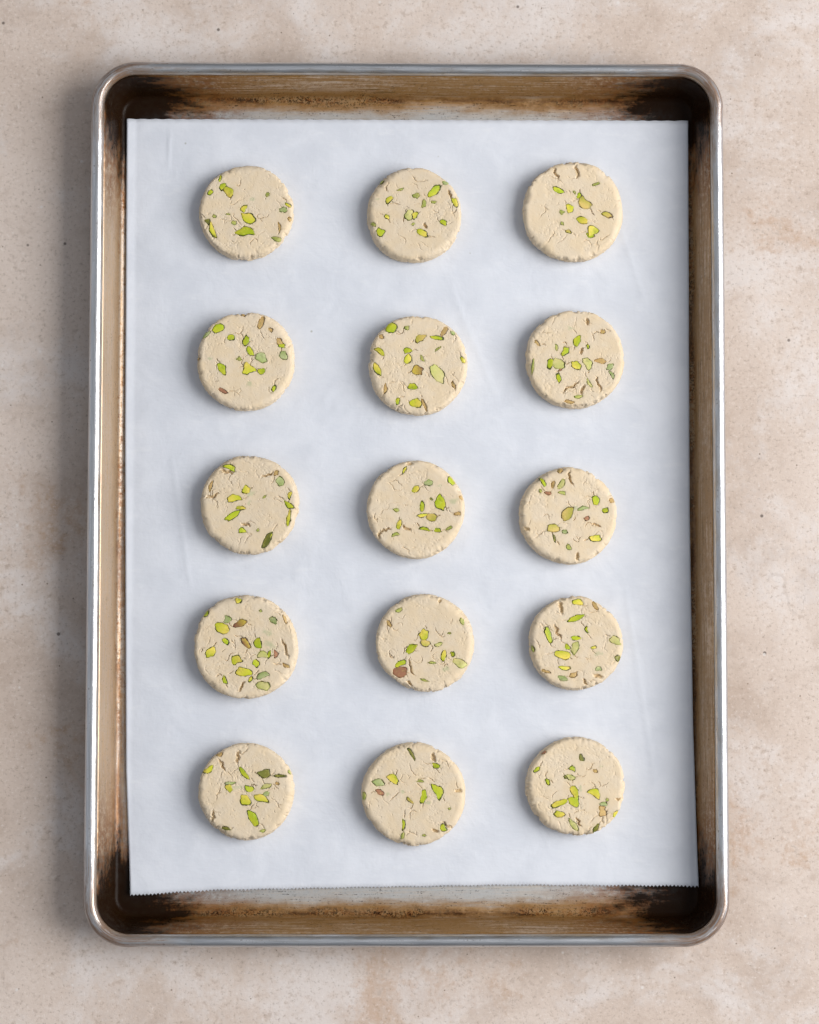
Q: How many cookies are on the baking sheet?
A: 15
